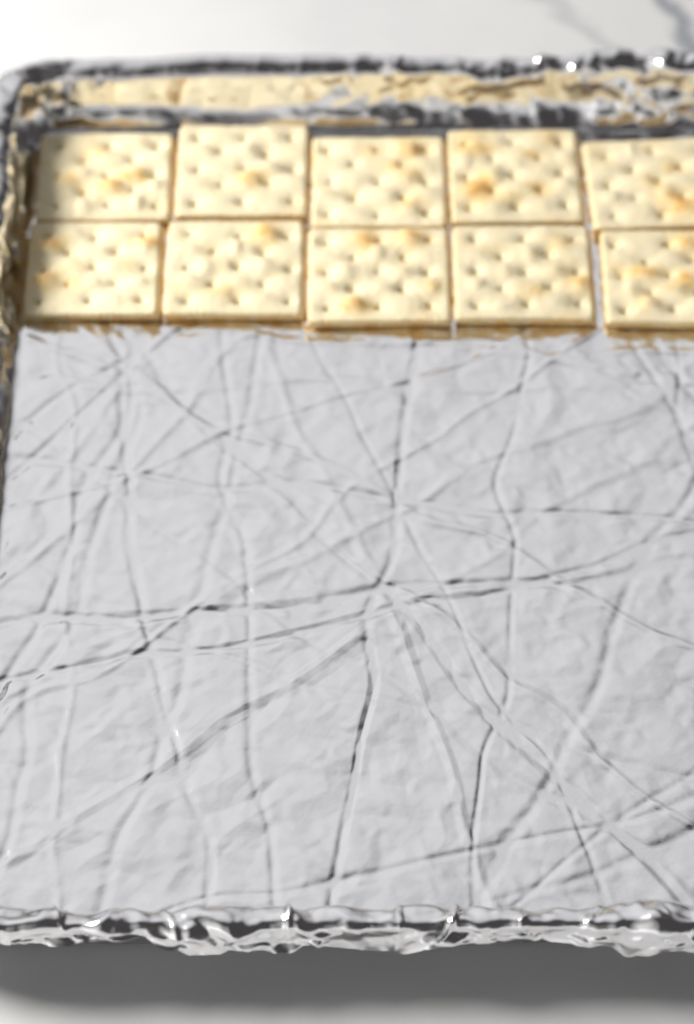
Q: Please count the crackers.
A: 10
